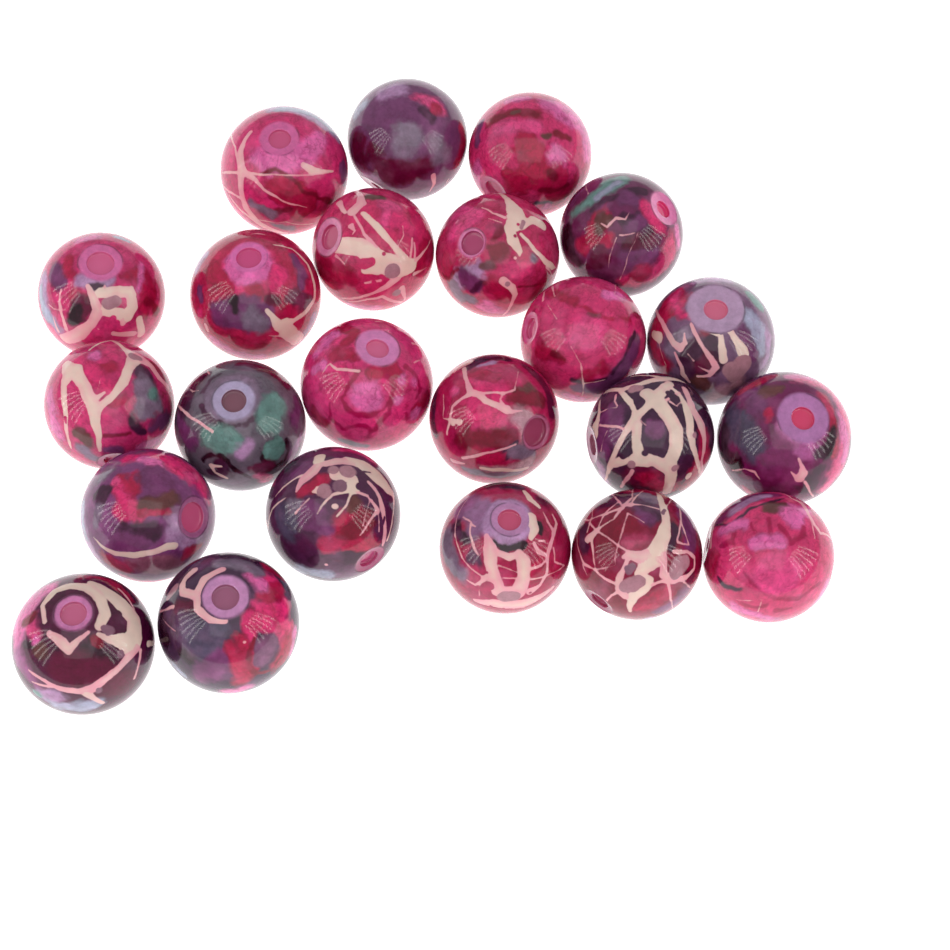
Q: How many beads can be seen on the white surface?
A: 23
